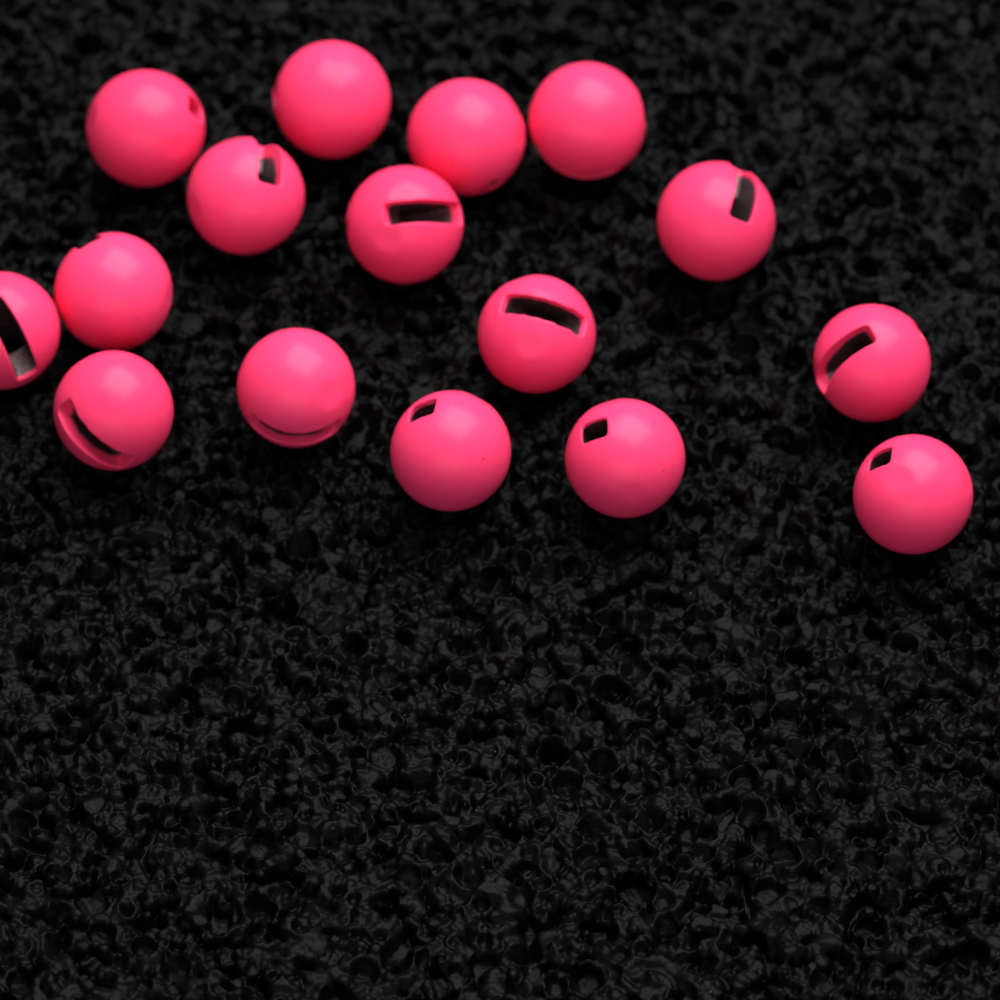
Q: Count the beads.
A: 16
